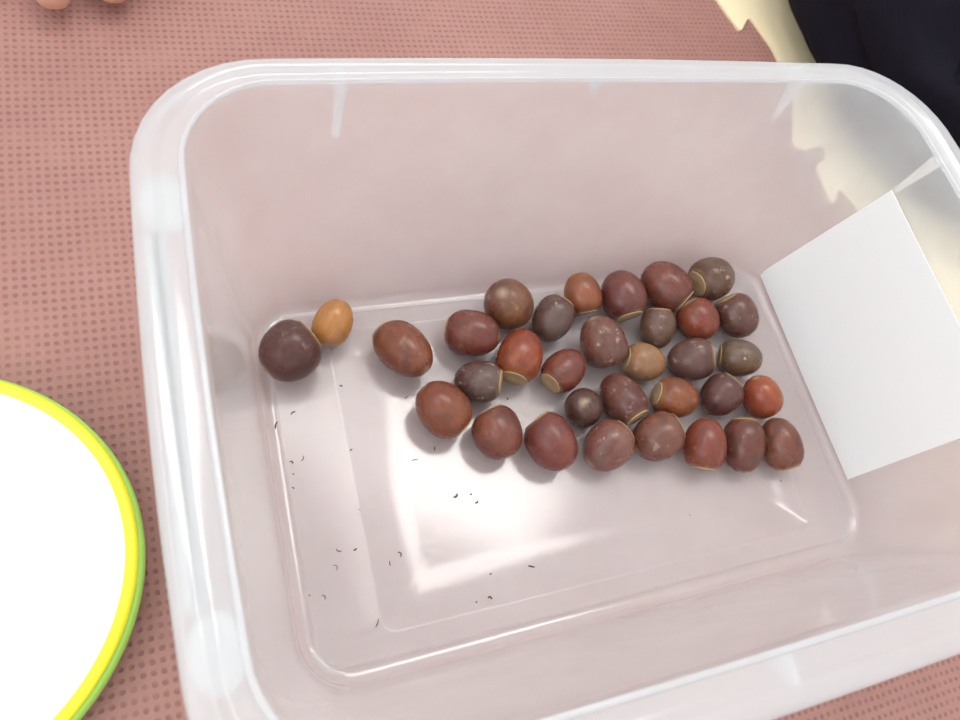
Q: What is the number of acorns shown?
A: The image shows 33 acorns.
